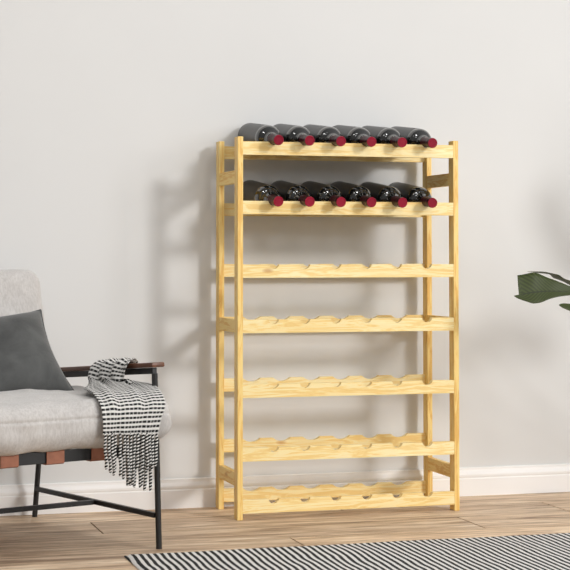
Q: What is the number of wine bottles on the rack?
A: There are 12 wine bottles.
